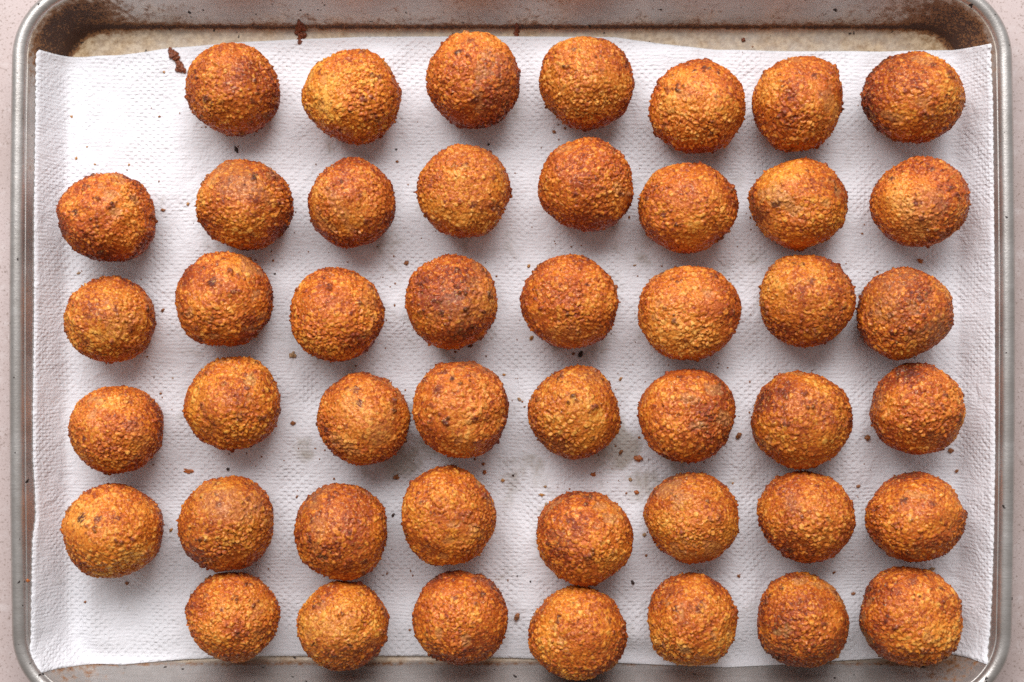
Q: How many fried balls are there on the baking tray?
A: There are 46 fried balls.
